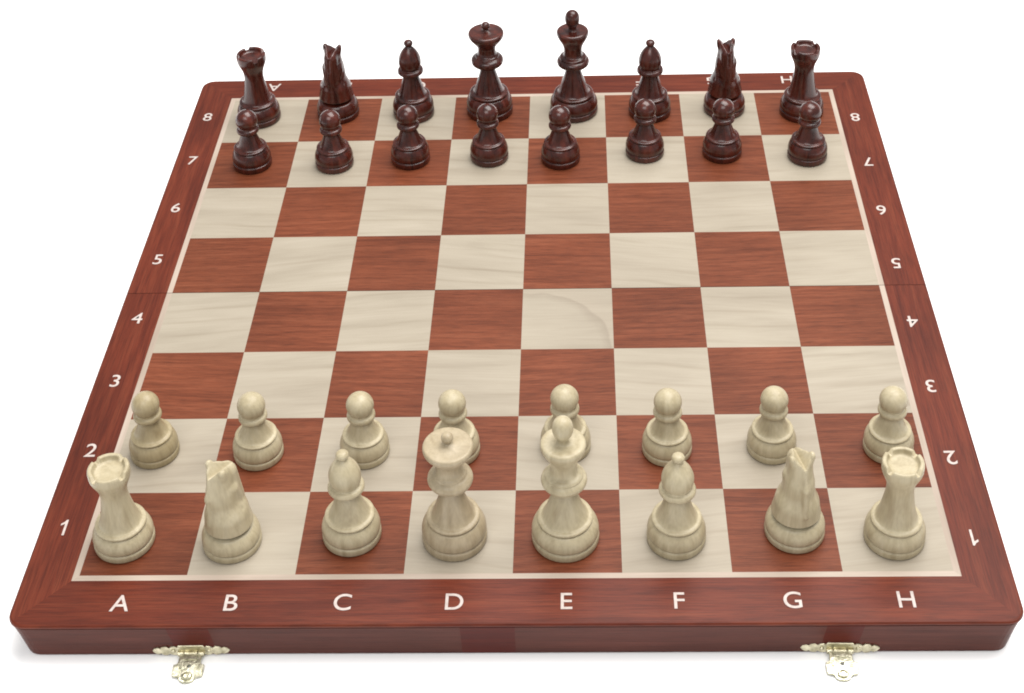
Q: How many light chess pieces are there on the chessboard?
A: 16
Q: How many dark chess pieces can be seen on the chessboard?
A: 16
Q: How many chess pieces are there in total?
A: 32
